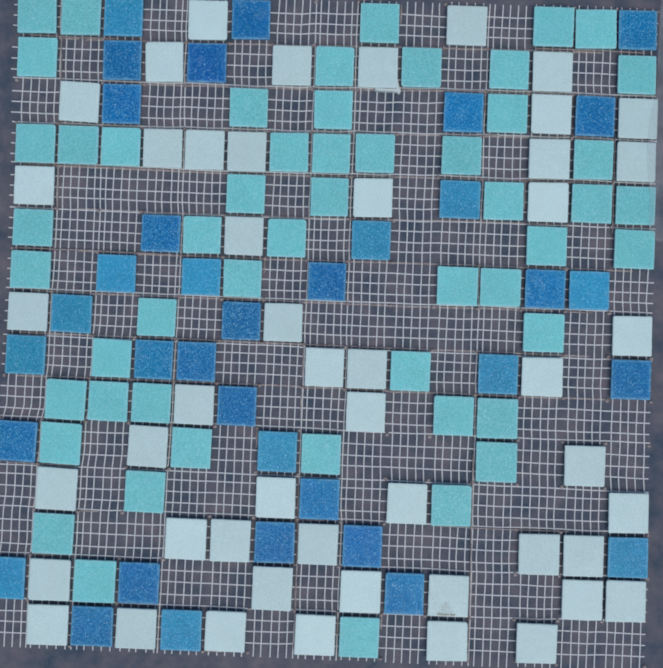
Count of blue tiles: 35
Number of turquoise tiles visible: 53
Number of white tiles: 49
